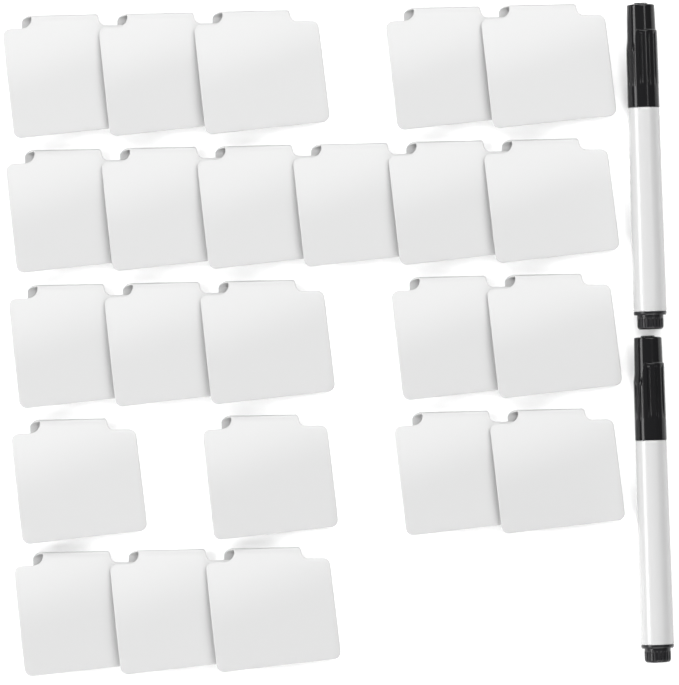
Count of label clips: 23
